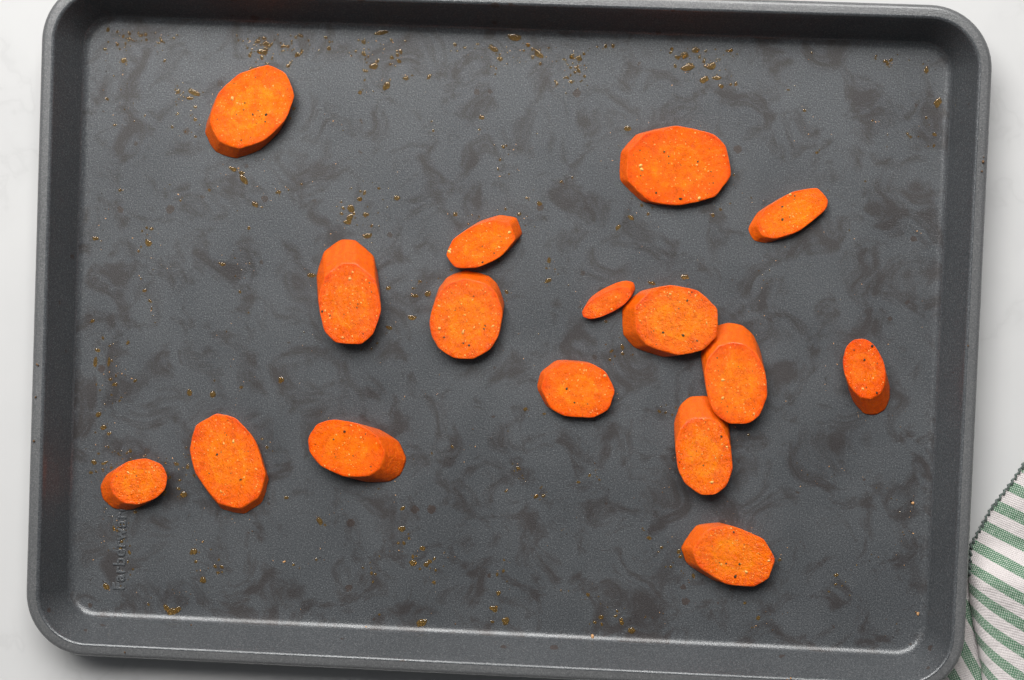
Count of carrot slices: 16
